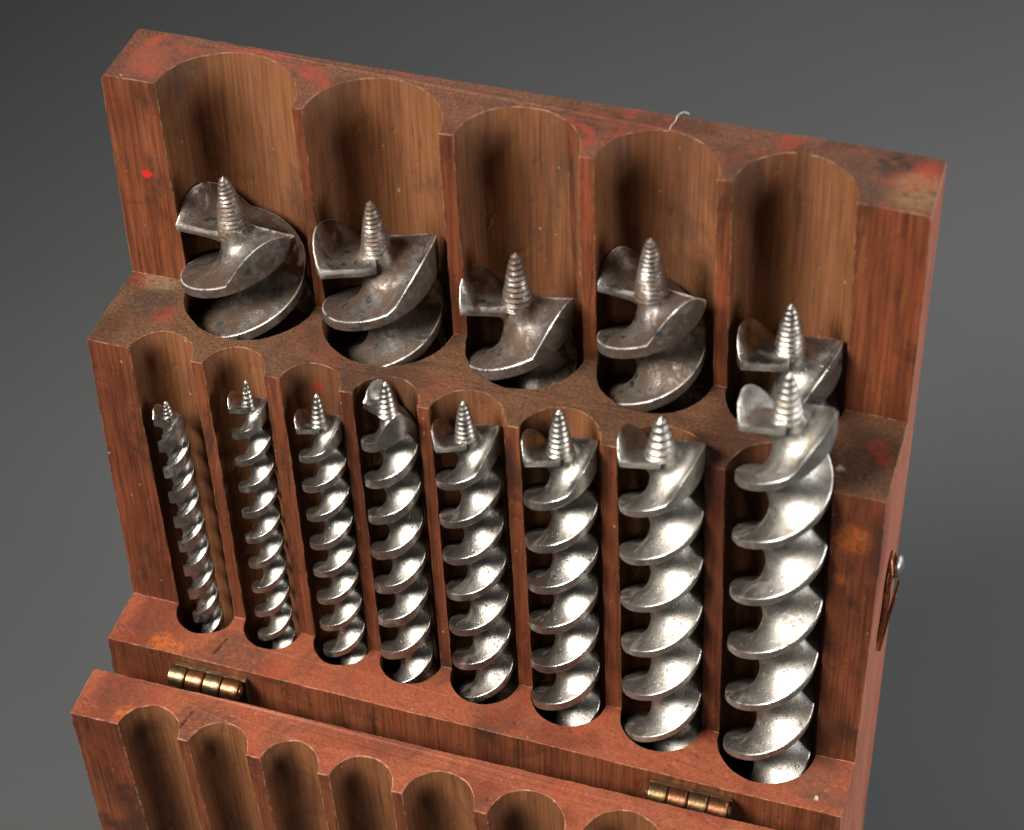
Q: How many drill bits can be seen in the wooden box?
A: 13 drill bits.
